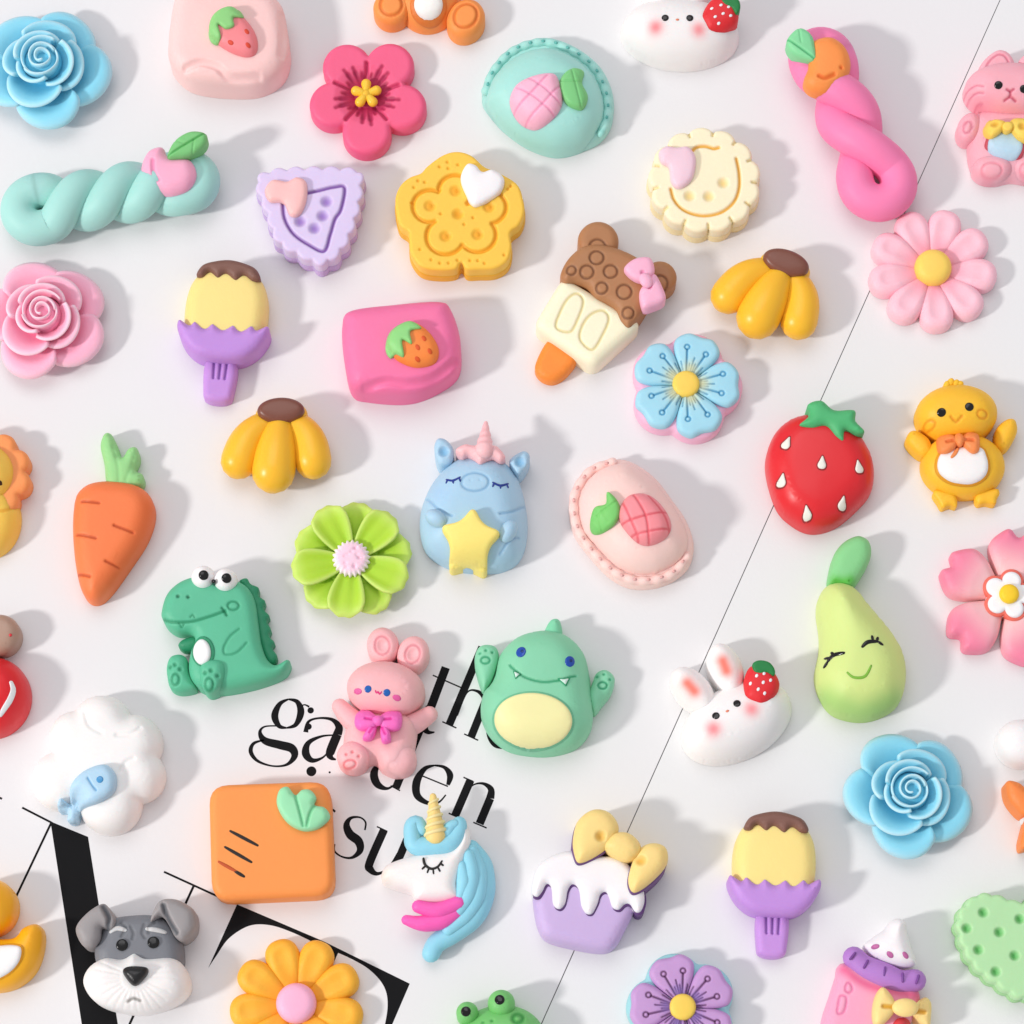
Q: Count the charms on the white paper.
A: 48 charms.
